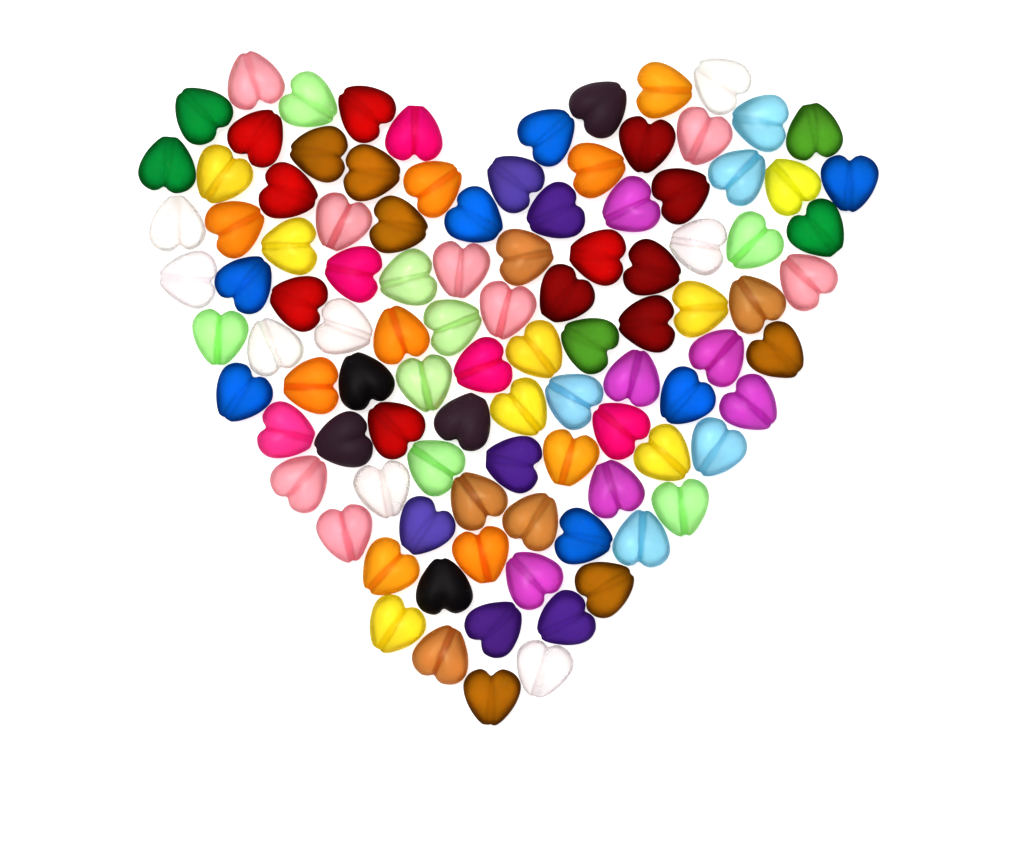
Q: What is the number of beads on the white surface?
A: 102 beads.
